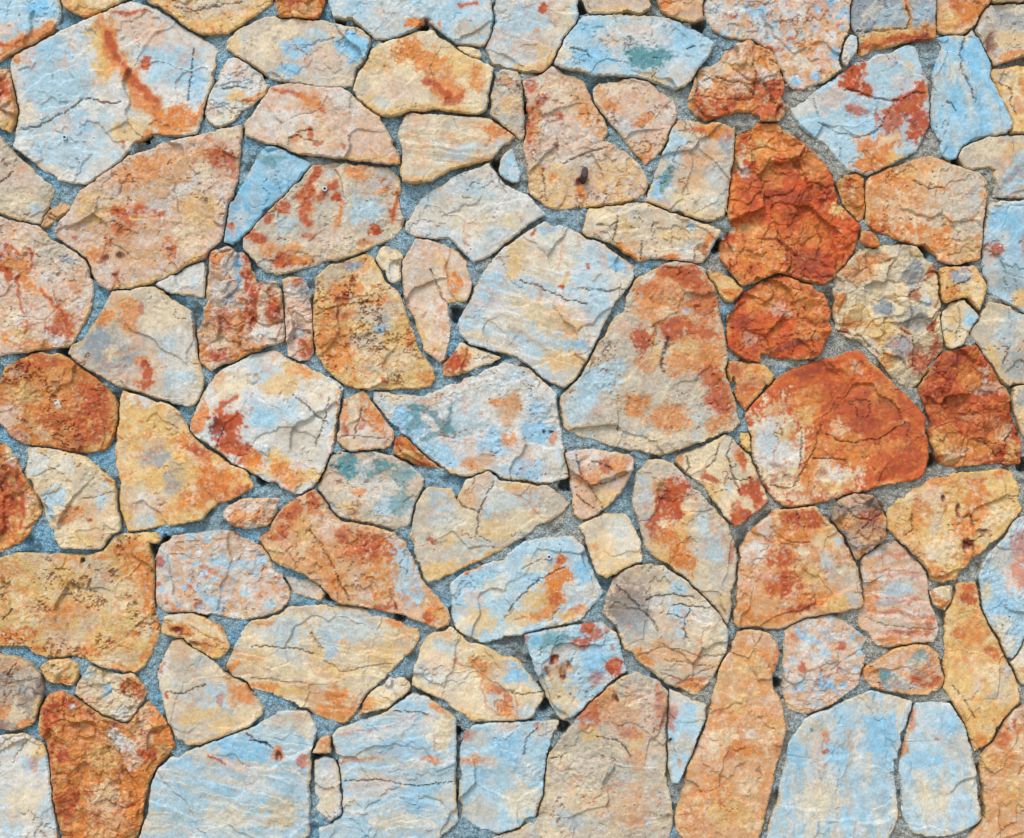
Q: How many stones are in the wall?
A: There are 120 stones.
